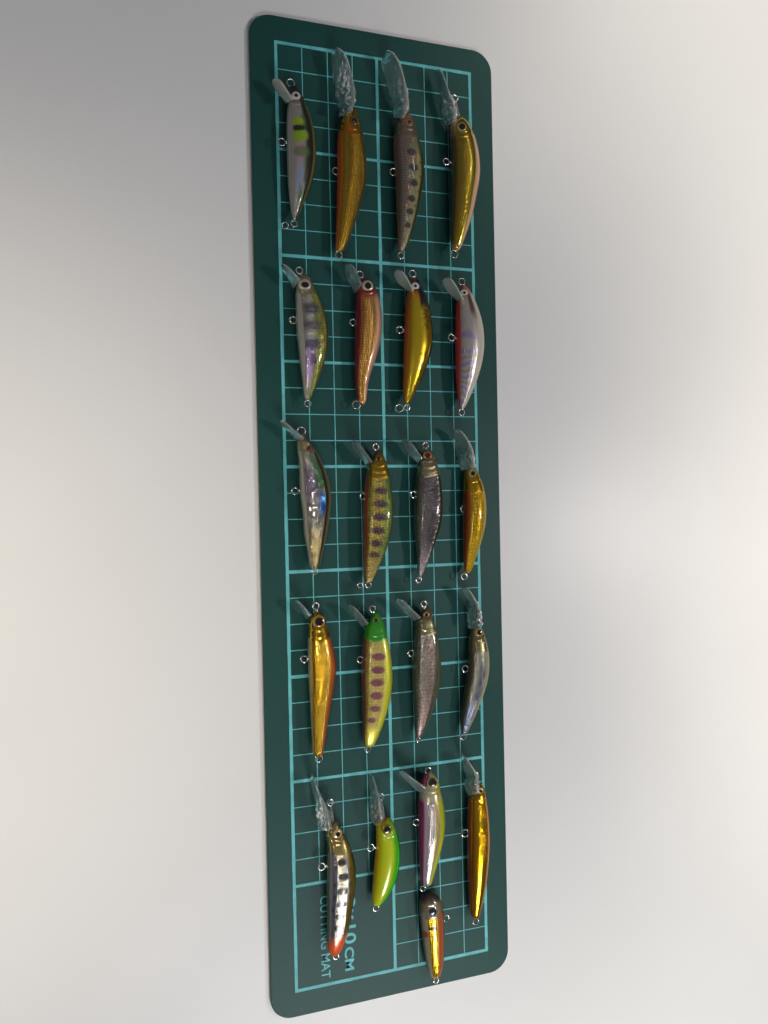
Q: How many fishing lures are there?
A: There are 21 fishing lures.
